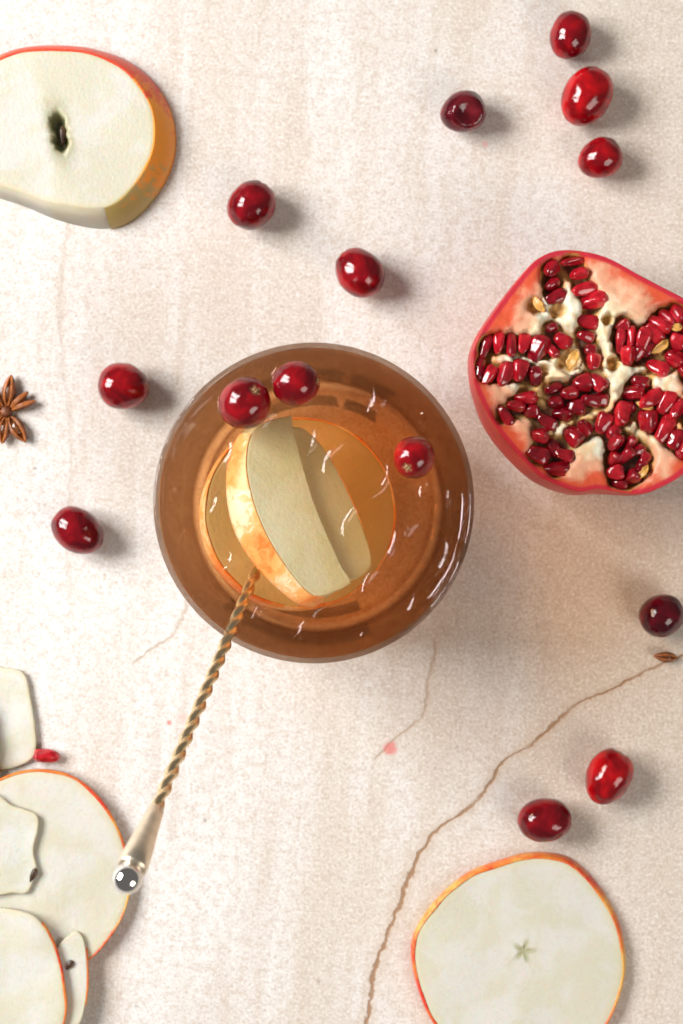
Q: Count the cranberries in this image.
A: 14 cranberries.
